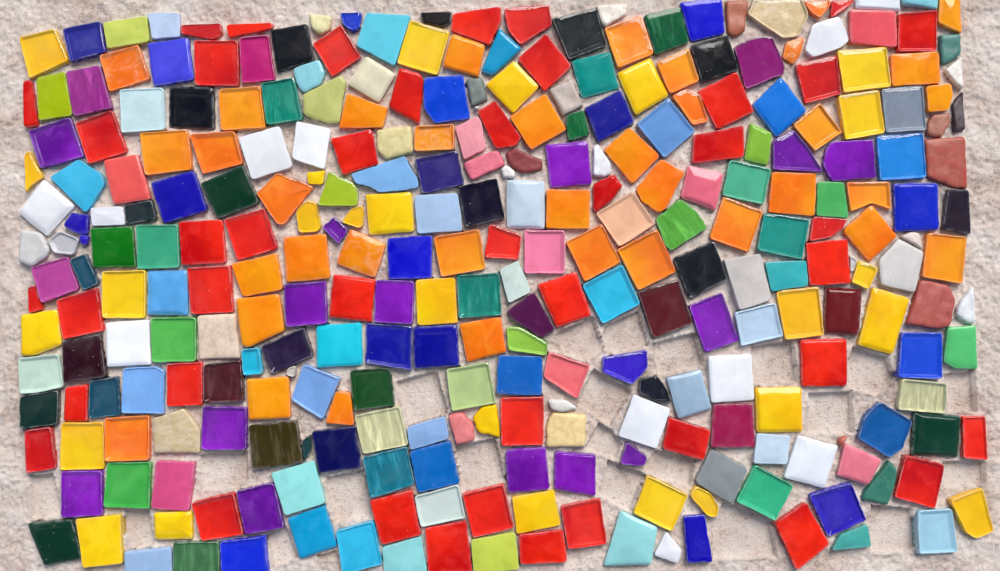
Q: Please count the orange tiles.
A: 37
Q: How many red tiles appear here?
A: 43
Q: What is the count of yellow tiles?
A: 26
